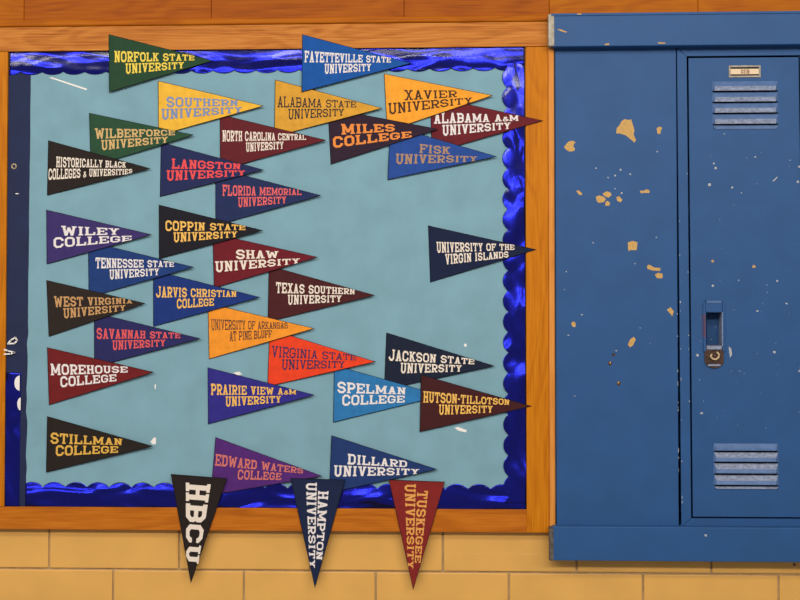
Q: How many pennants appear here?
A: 35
